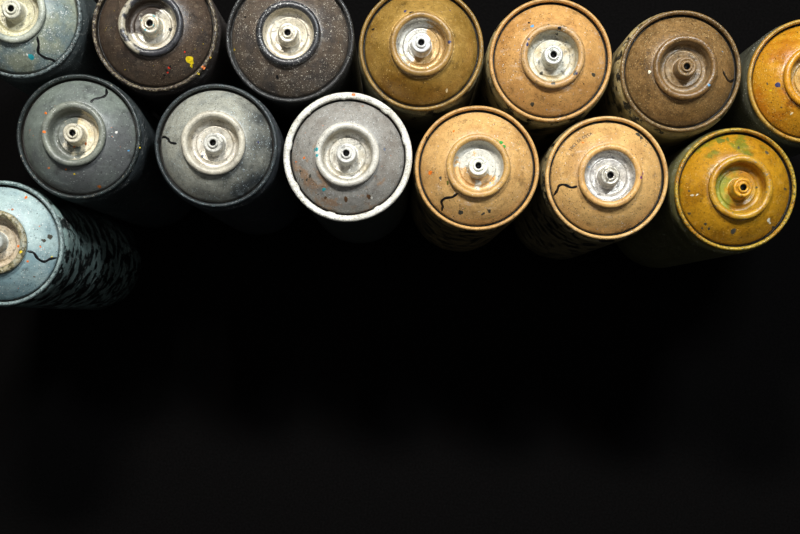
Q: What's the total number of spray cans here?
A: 14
